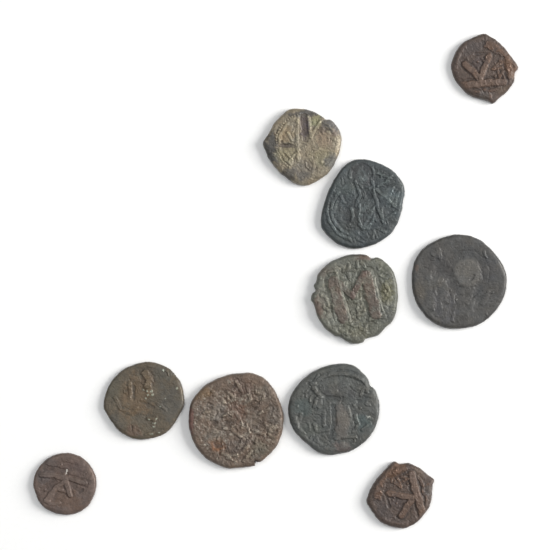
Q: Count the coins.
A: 10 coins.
